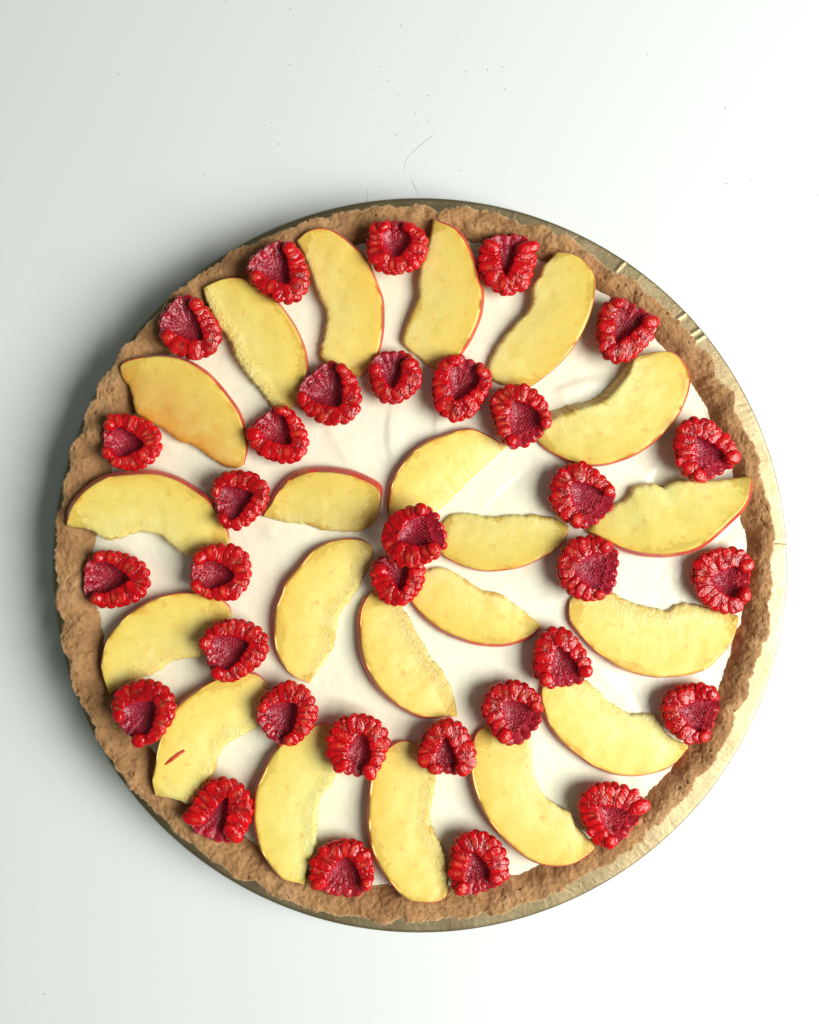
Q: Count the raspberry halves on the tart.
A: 32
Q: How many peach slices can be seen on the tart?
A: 21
